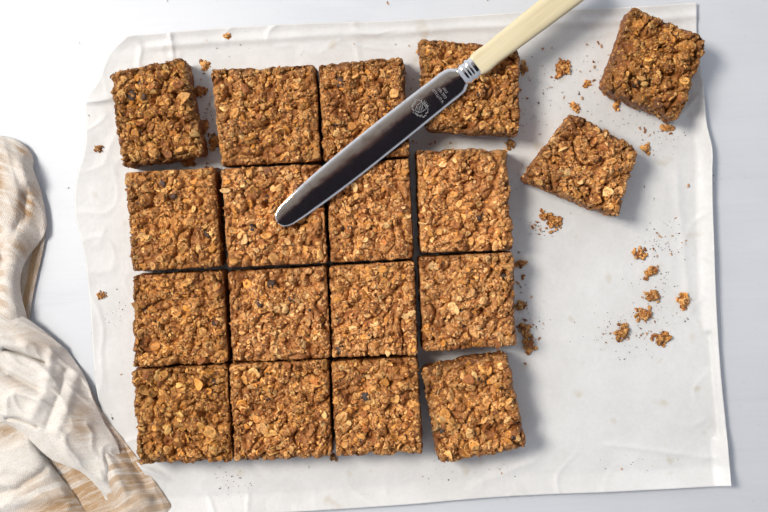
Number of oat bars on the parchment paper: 18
